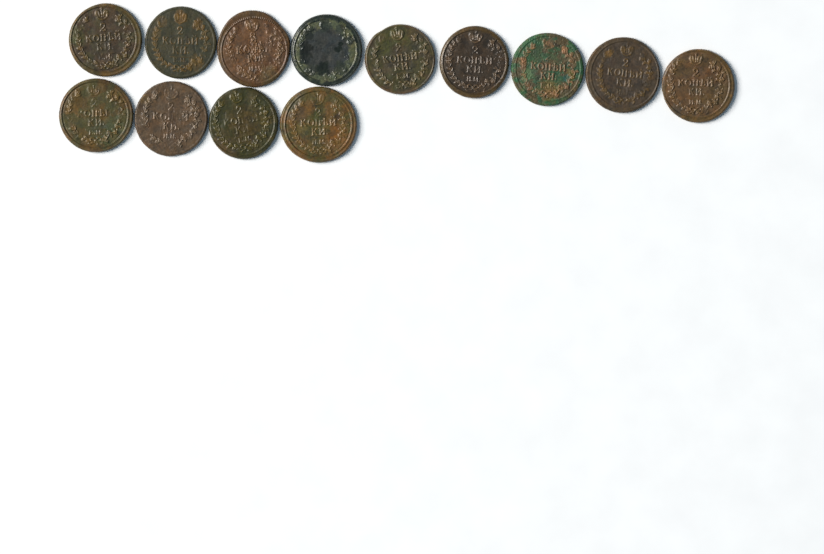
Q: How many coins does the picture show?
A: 13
